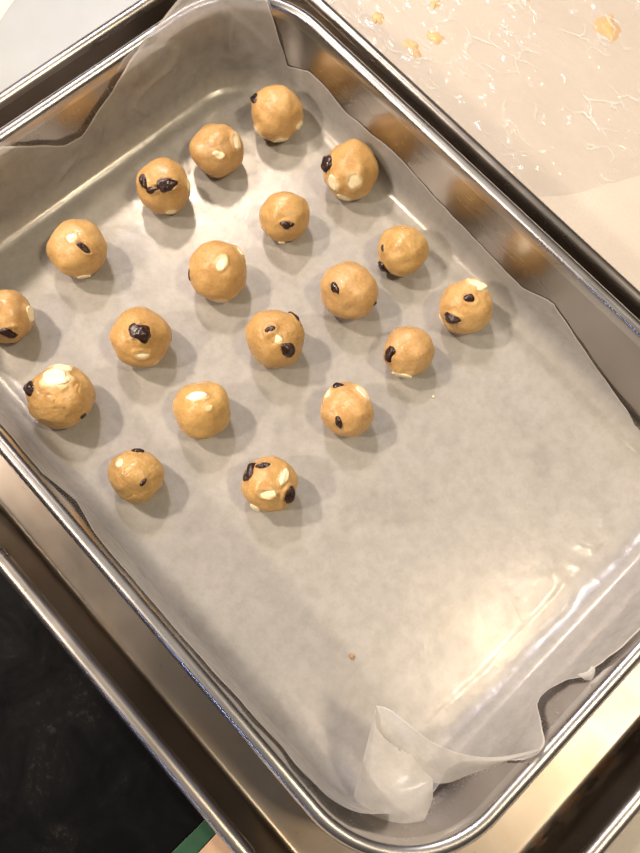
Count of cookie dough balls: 19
